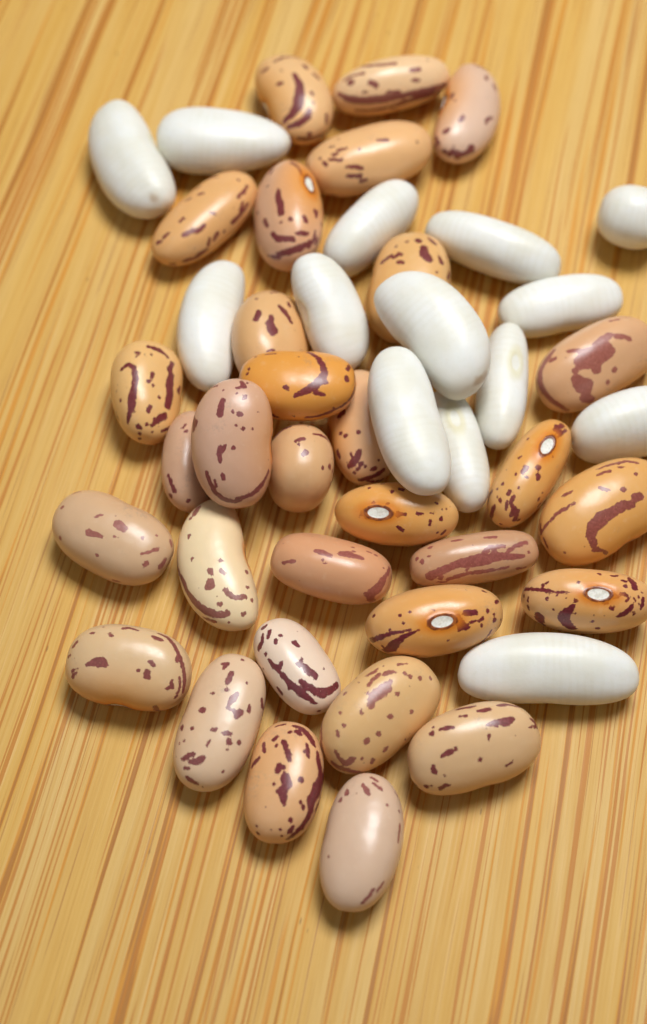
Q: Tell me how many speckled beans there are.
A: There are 31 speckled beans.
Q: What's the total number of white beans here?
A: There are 14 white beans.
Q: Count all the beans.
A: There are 45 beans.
